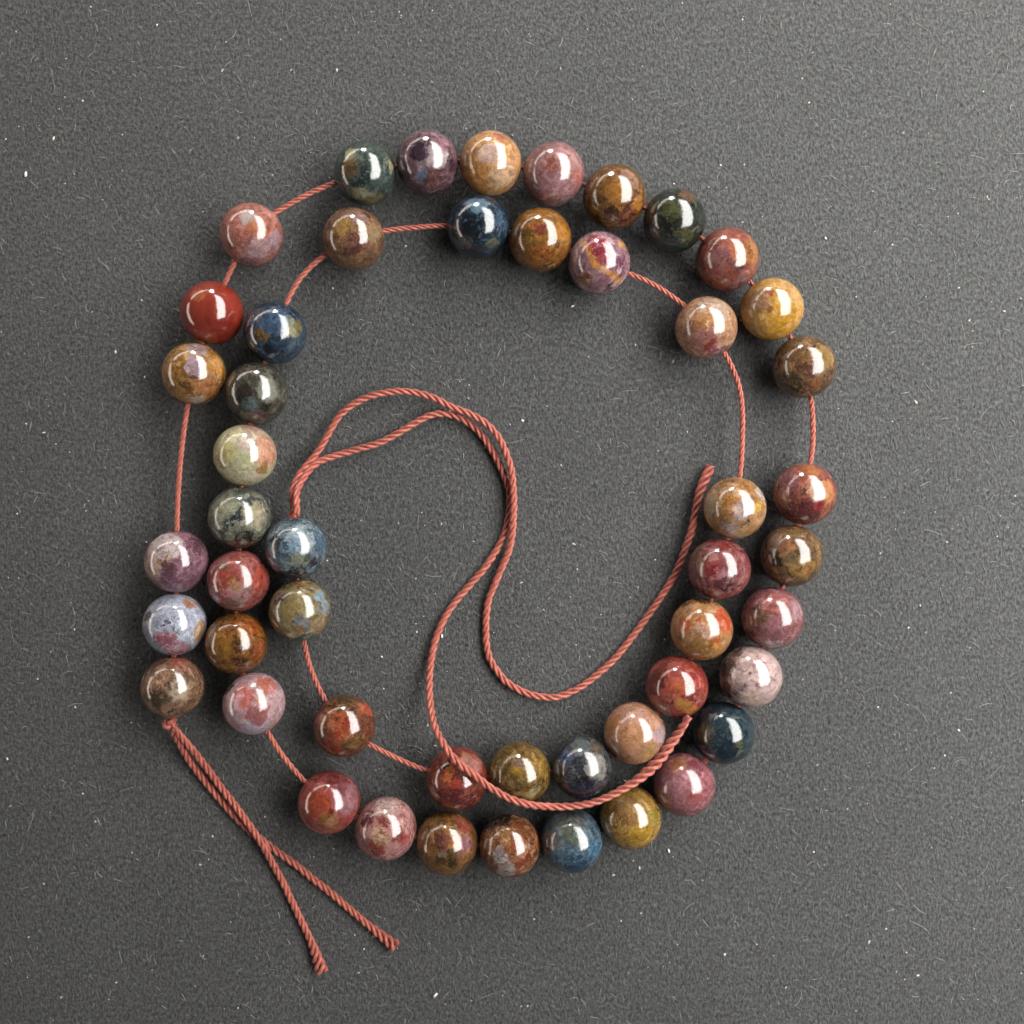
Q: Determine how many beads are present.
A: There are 50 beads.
